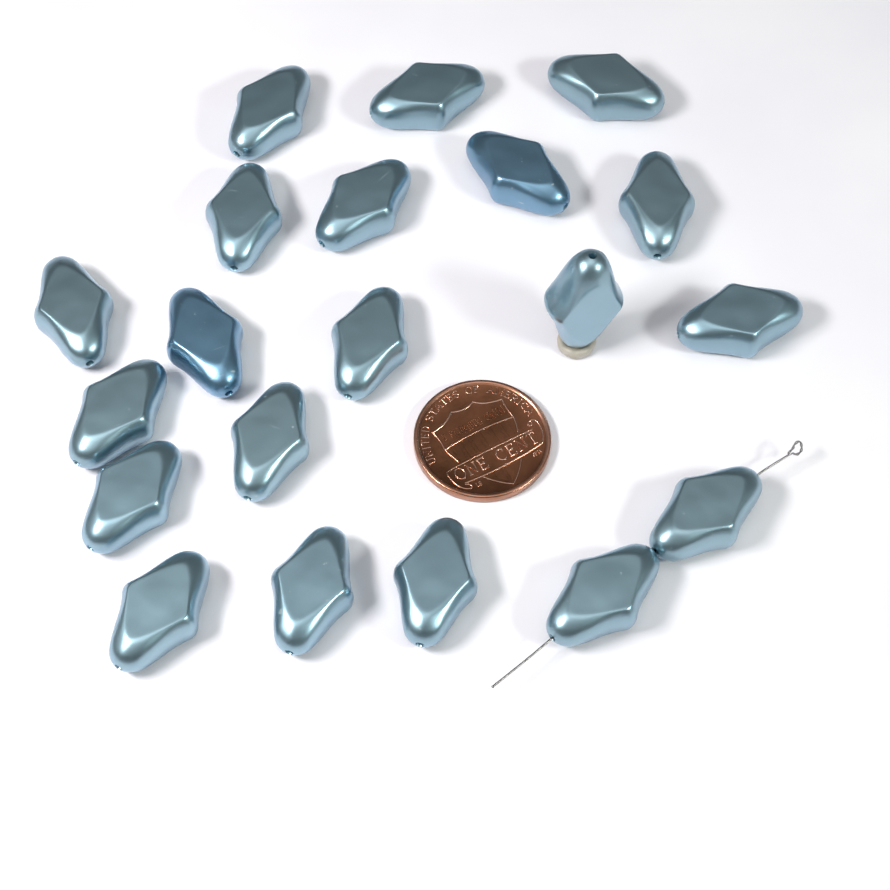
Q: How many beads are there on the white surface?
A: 20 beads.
